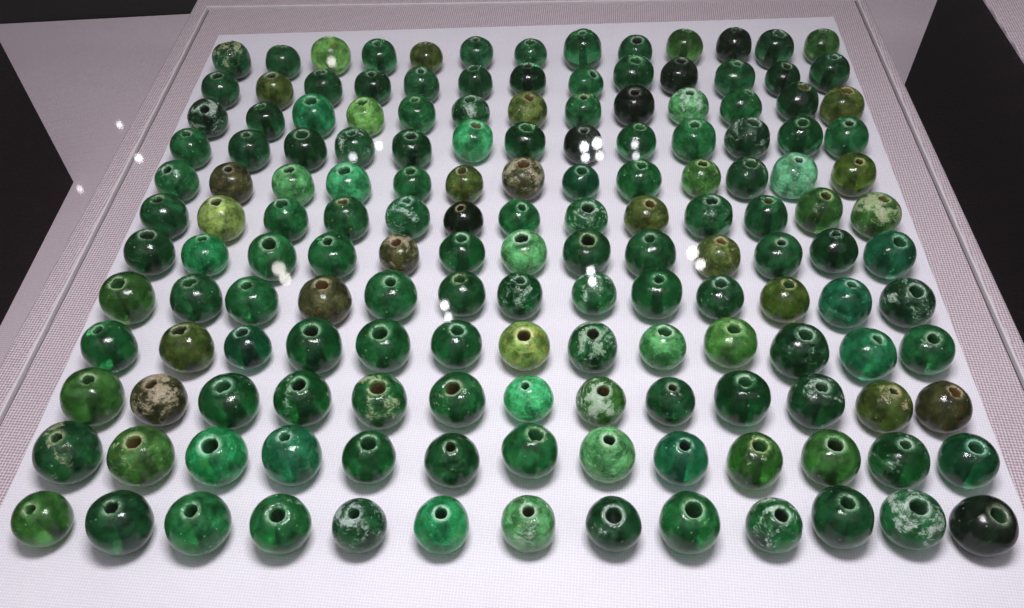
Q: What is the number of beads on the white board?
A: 156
